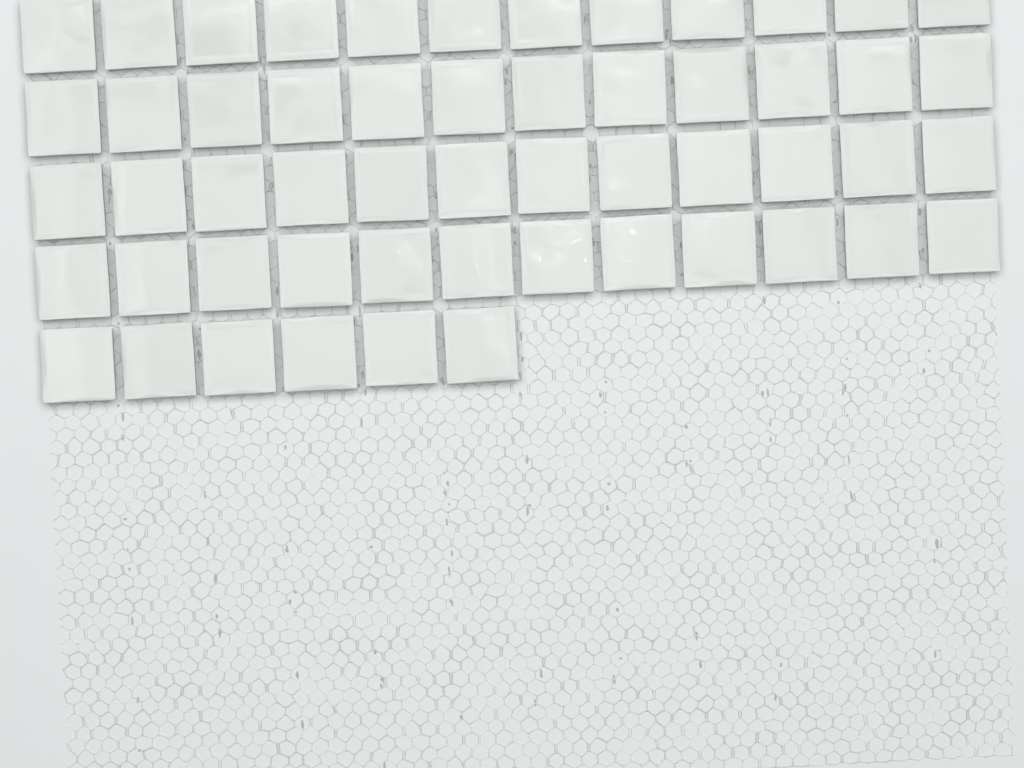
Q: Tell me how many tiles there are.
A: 54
